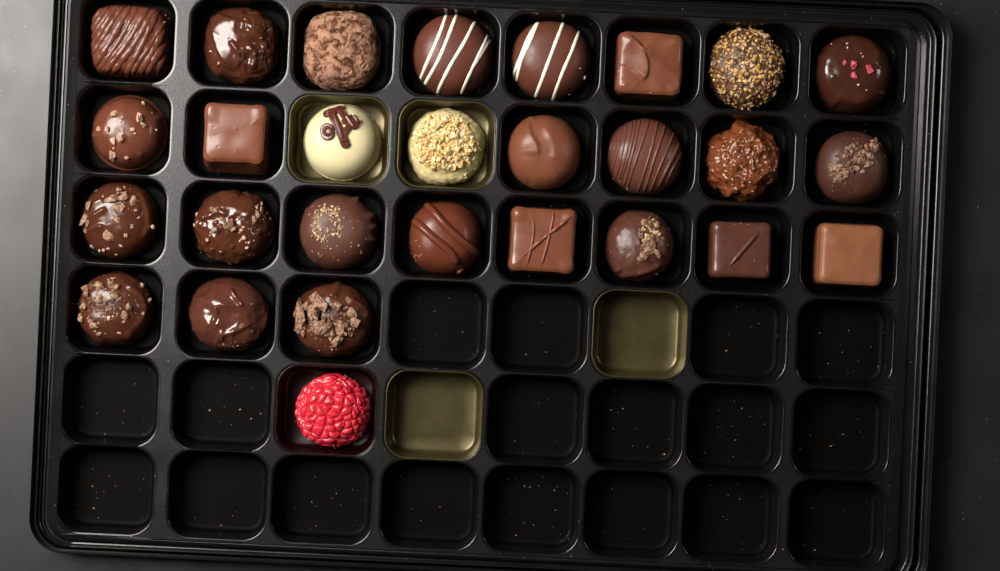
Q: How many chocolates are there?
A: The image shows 27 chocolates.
